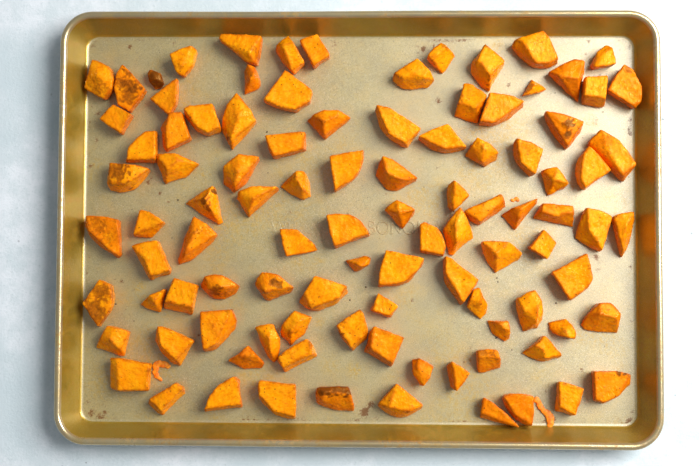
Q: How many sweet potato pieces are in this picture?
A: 100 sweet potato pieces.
